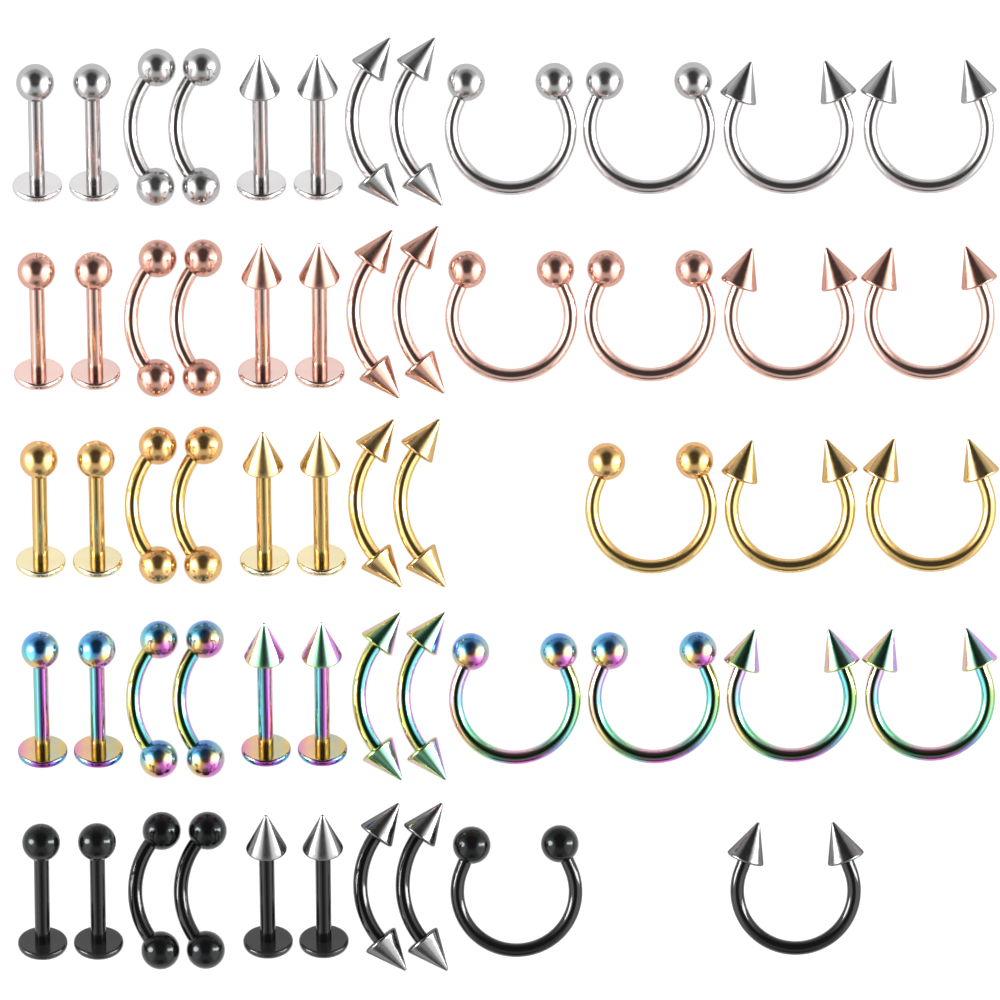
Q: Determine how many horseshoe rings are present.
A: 17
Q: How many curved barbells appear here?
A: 20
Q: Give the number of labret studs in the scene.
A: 20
